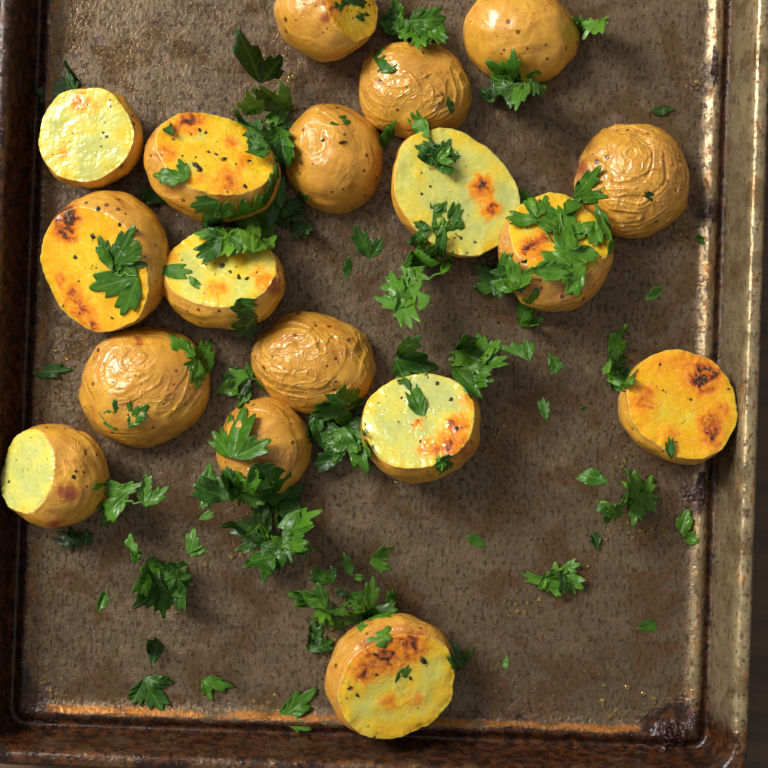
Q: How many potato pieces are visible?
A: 18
